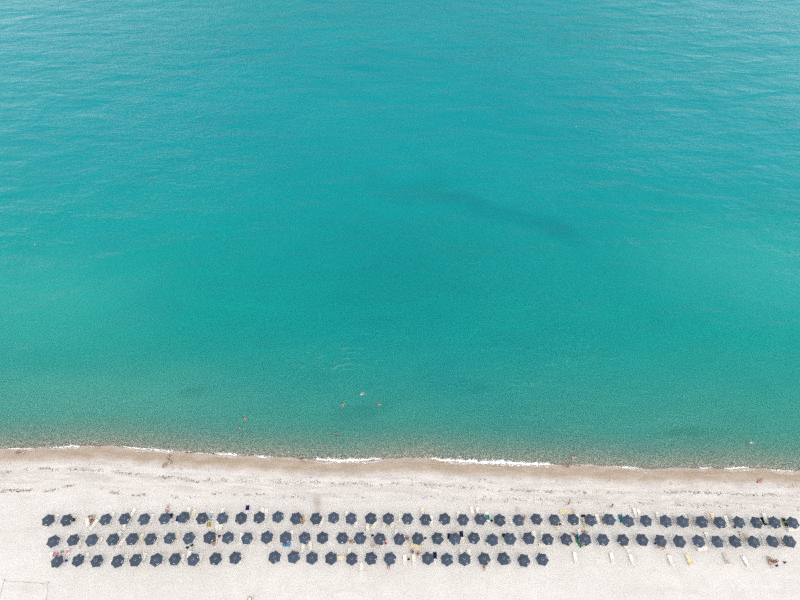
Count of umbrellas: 104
